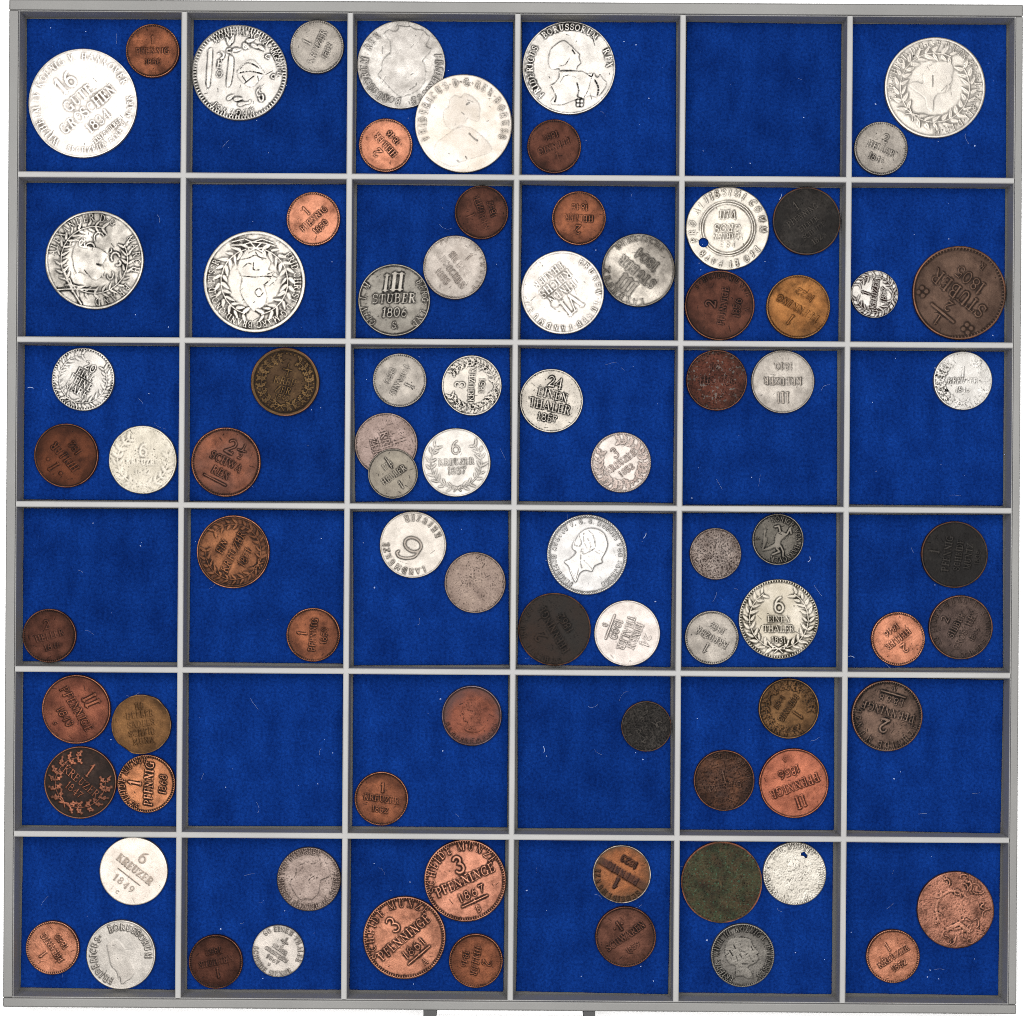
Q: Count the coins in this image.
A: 83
